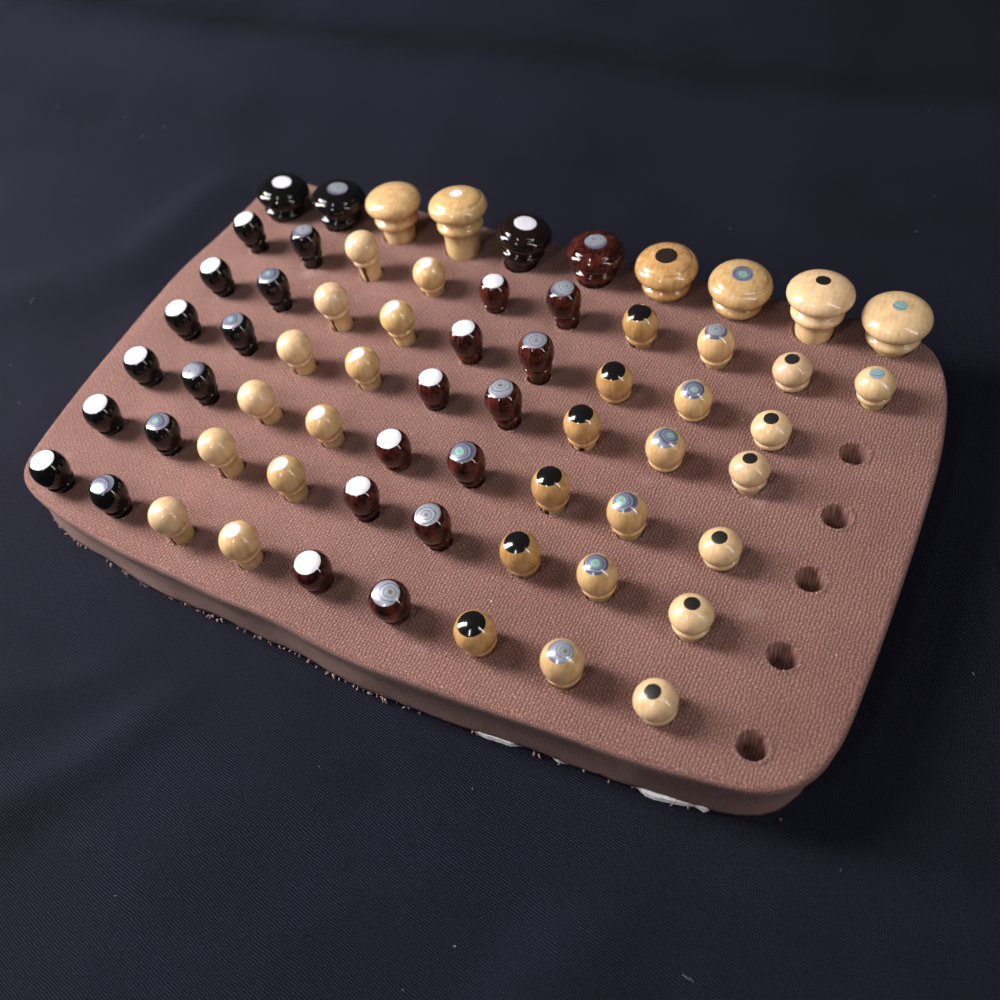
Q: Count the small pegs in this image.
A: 55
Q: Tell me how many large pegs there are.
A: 10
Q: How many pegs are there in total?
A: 65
